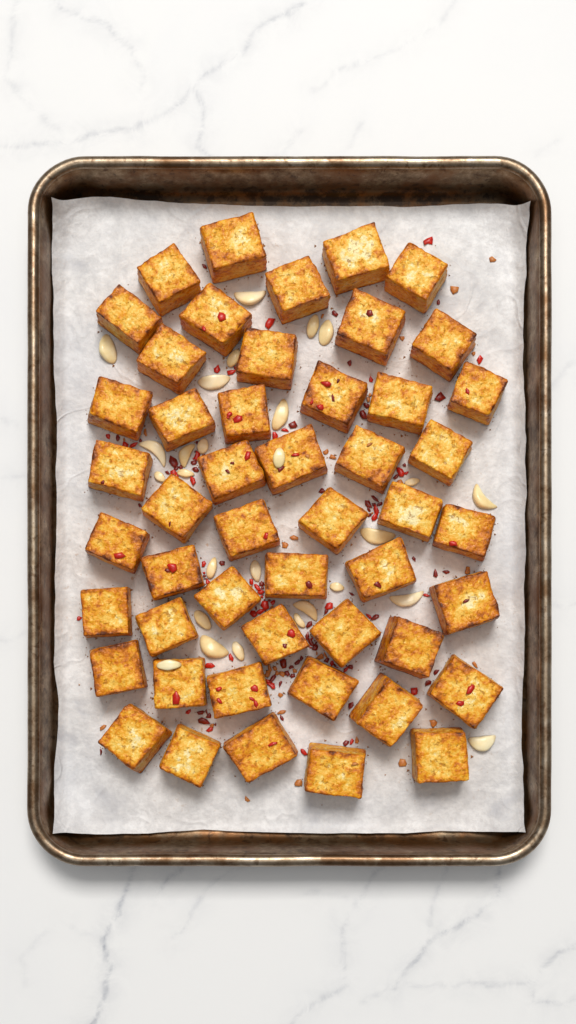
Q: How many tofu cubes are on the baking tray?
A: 49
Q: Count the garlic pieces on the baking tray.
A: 27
